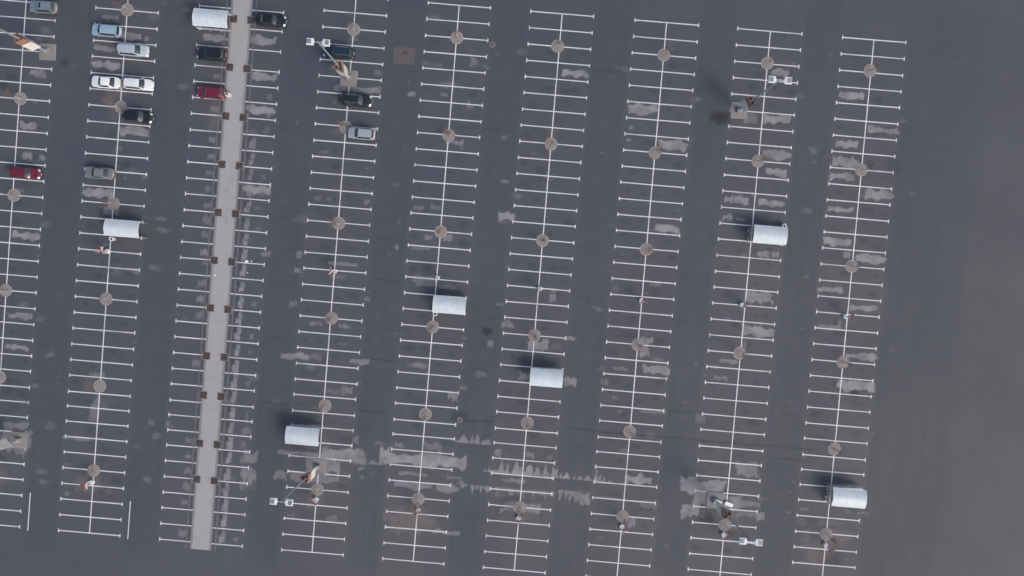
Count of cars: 14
